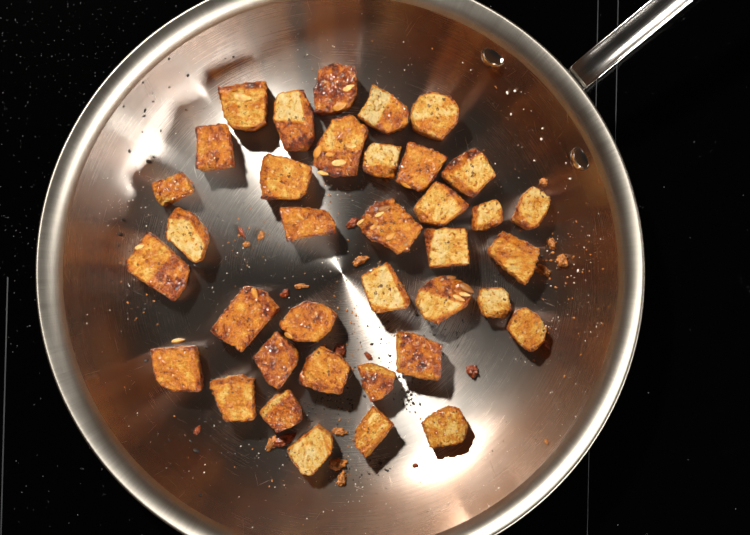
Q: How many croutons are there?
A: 37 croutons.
